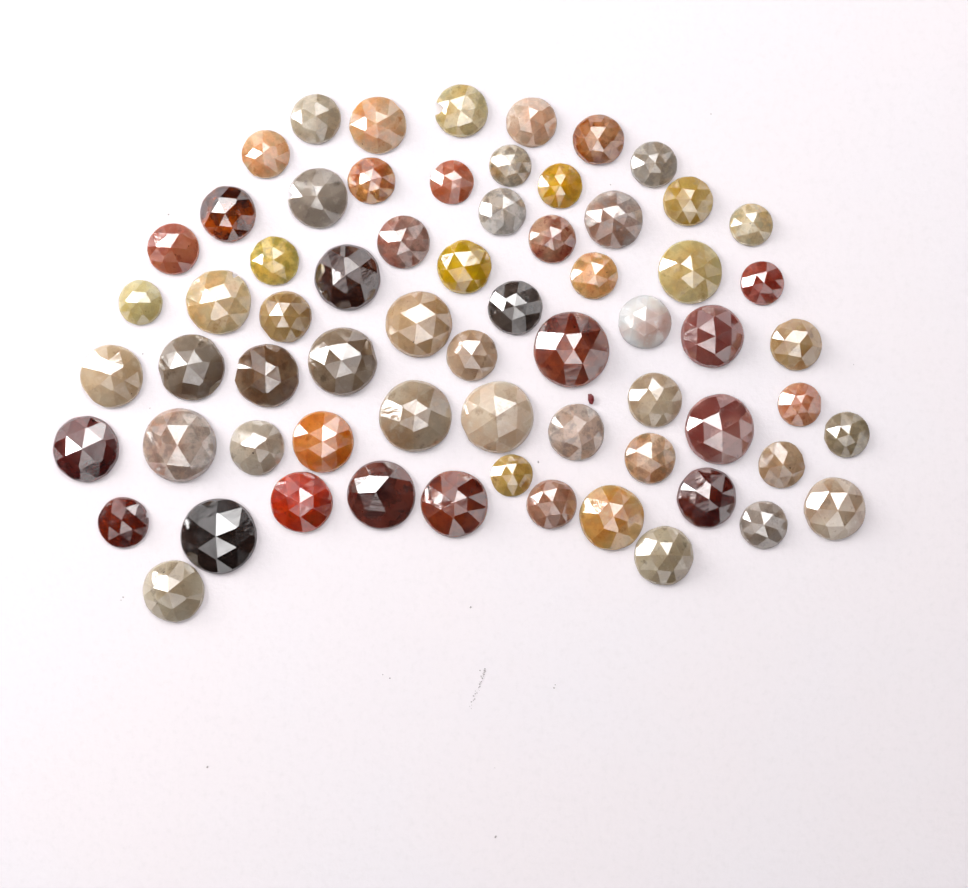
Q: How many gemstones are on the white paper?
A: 66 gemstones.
